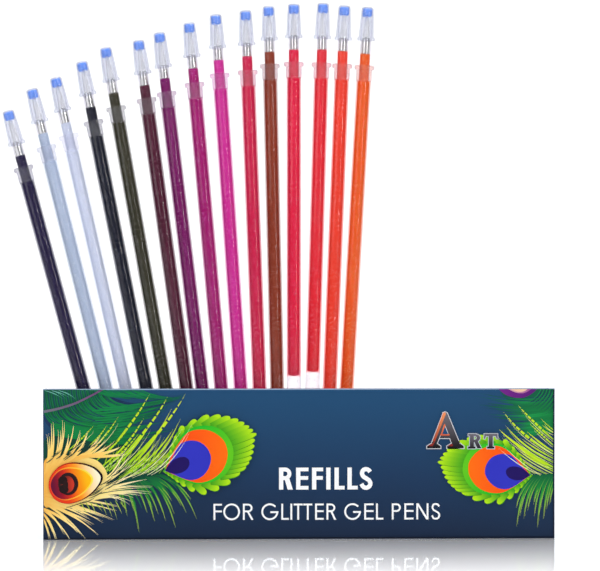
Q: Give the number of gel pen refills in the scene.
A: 15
